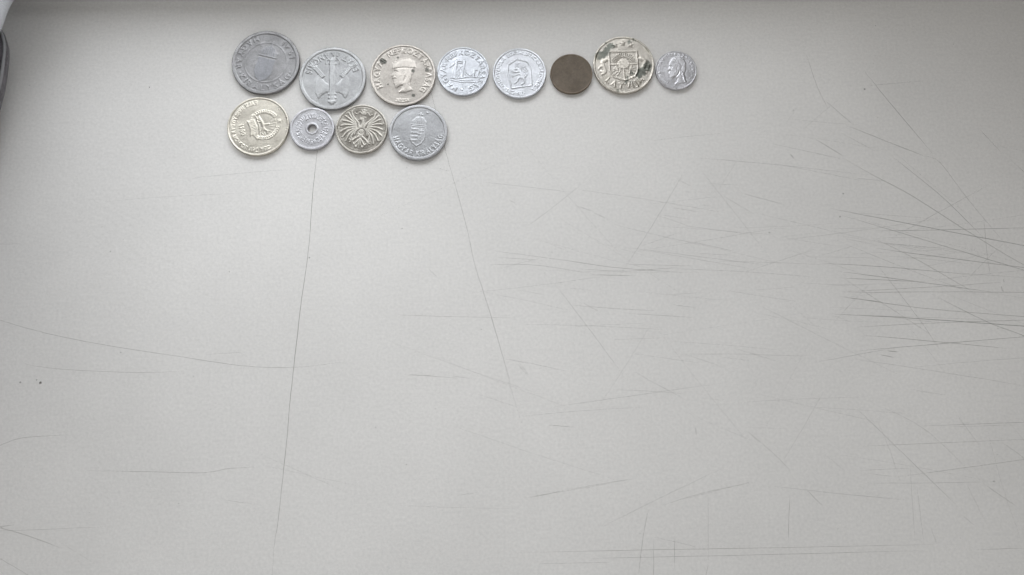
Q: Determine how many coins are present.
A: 12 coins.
